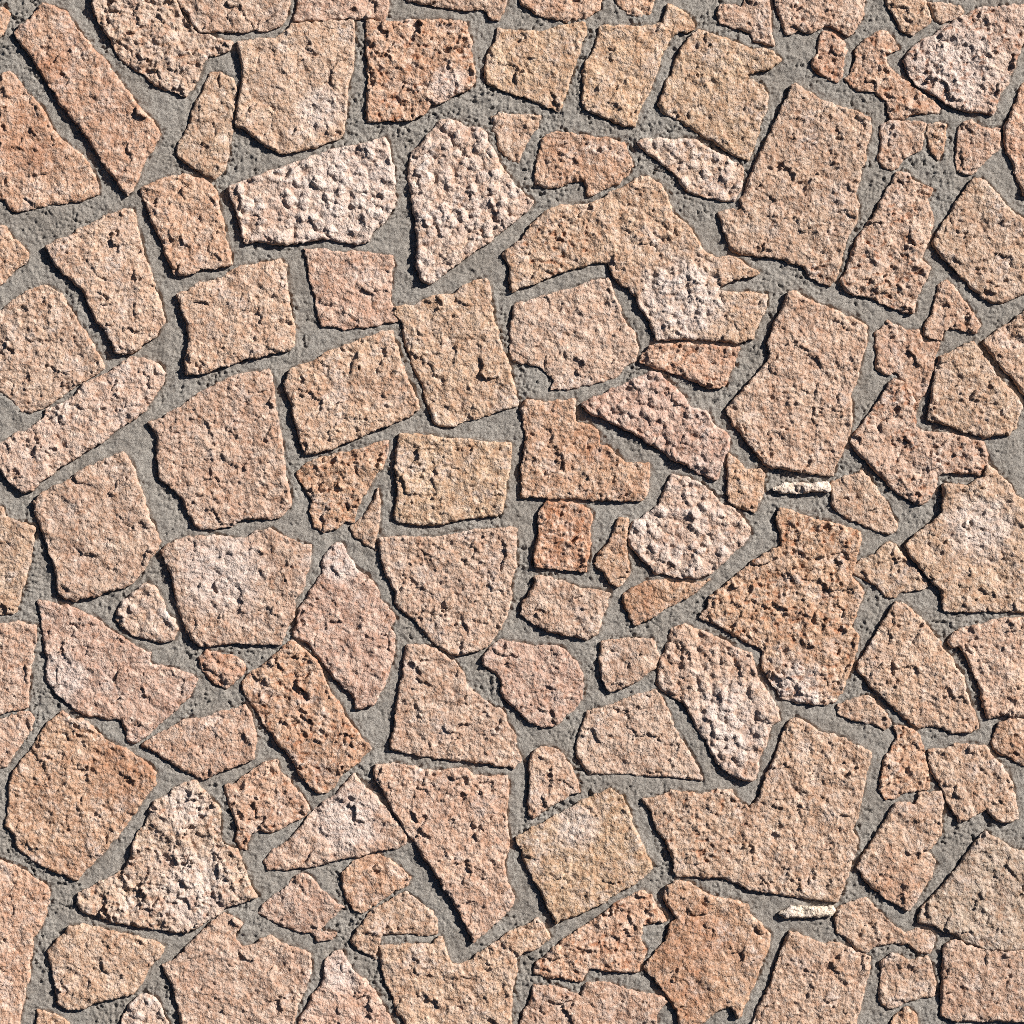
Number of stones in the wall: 121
